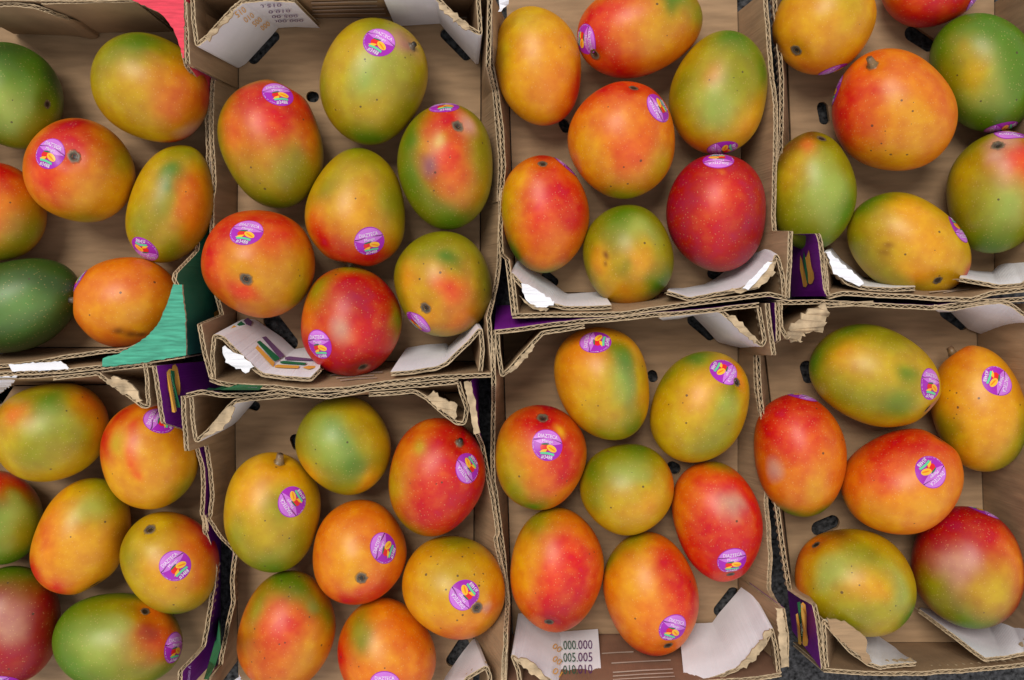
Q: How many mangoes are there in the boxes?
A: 55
